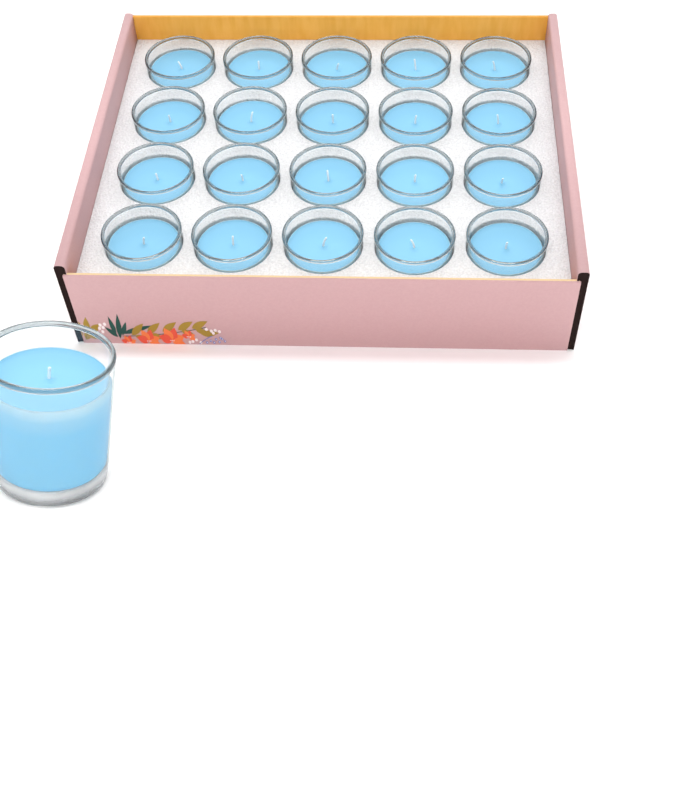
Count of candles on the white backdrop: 21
